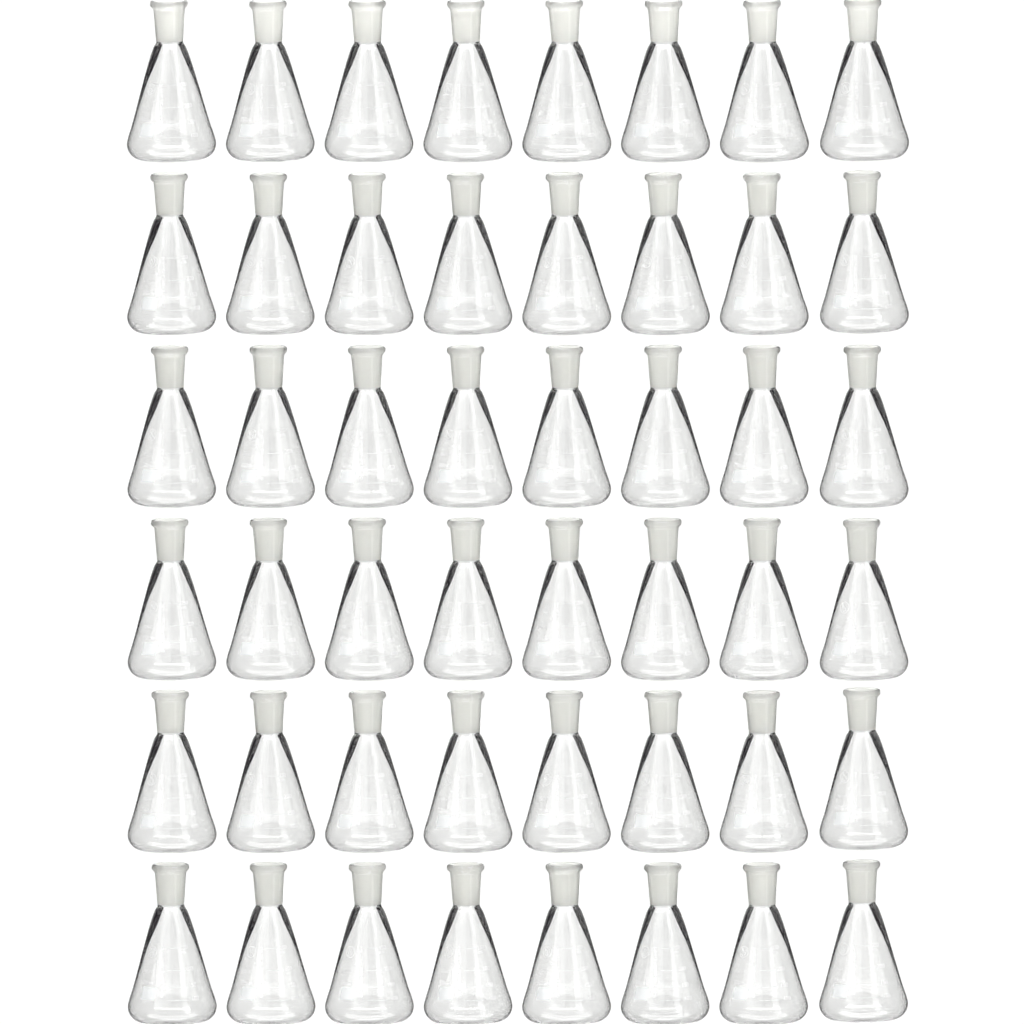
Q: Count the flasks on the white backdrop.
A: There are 48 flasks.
